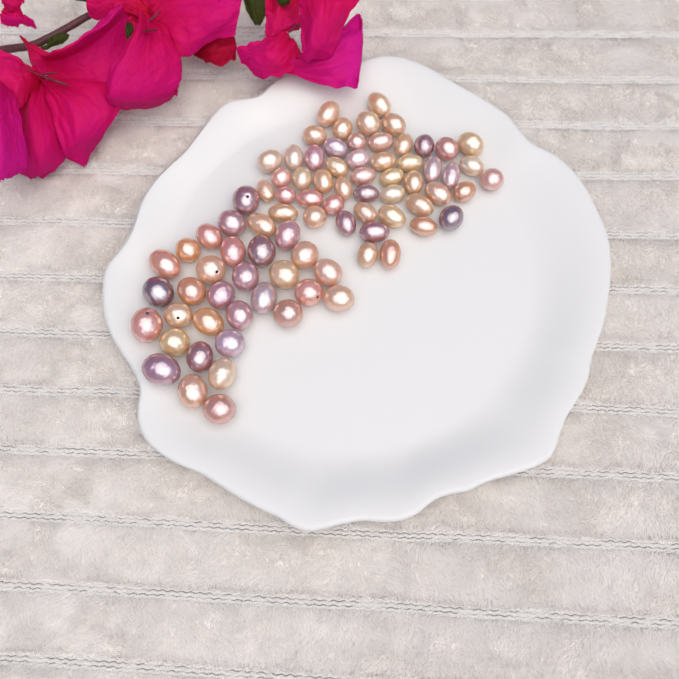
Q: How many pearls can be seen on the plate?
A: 82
